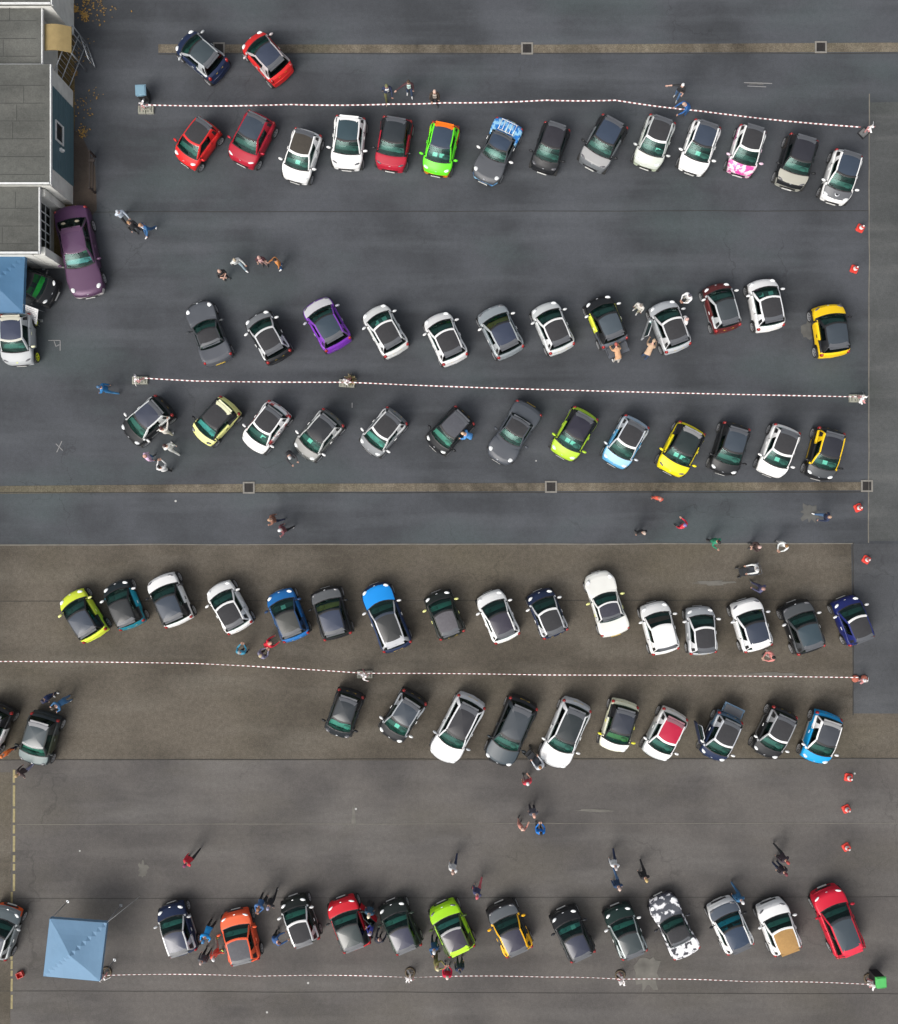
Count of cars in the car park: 86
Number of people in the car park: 70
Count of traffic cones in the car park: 7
